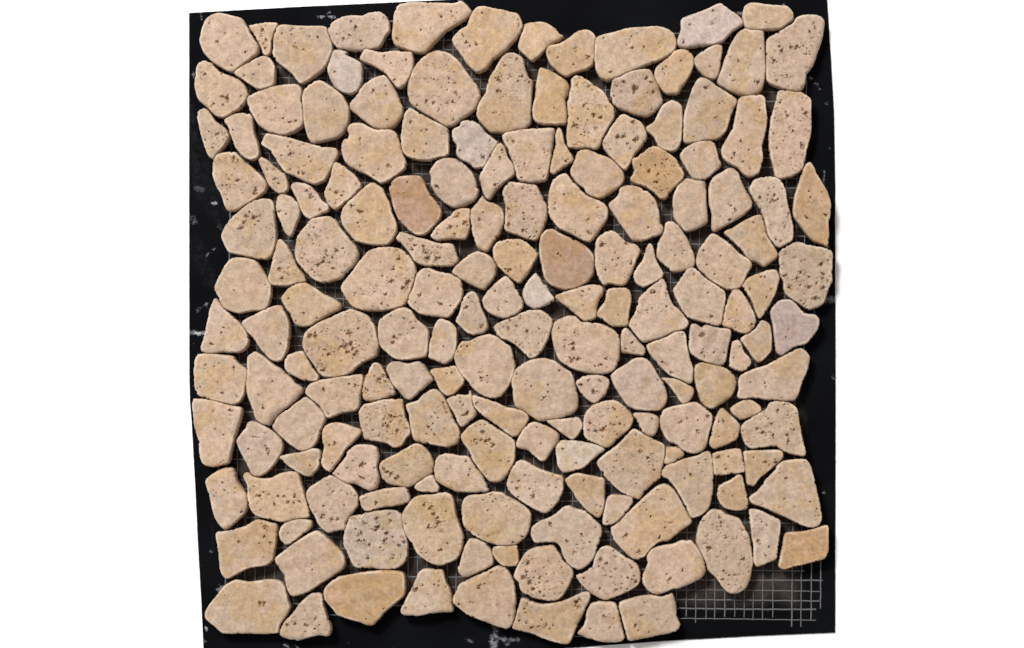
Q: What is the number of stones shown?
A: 175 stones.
